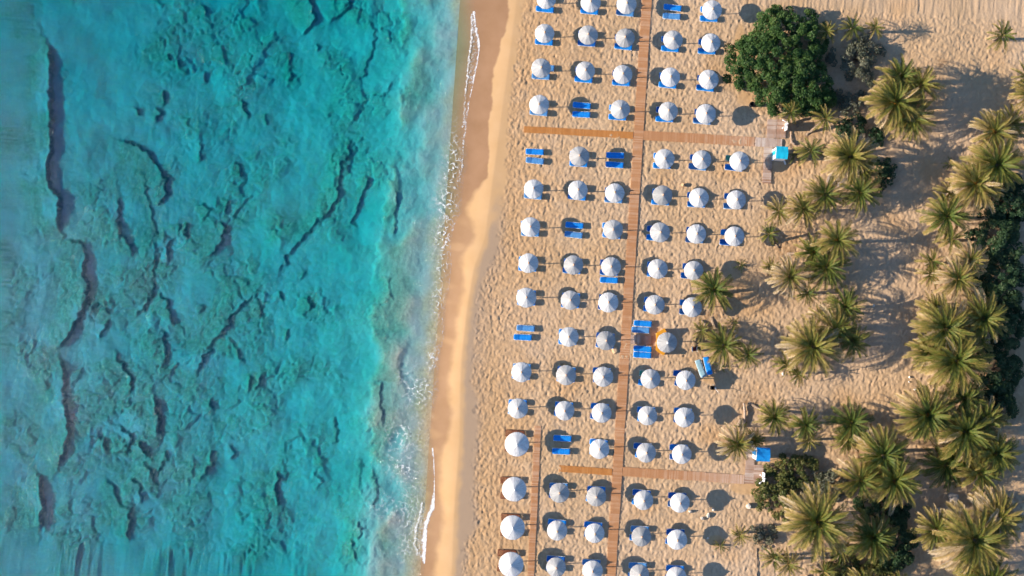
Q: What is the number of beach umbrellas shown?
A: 75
